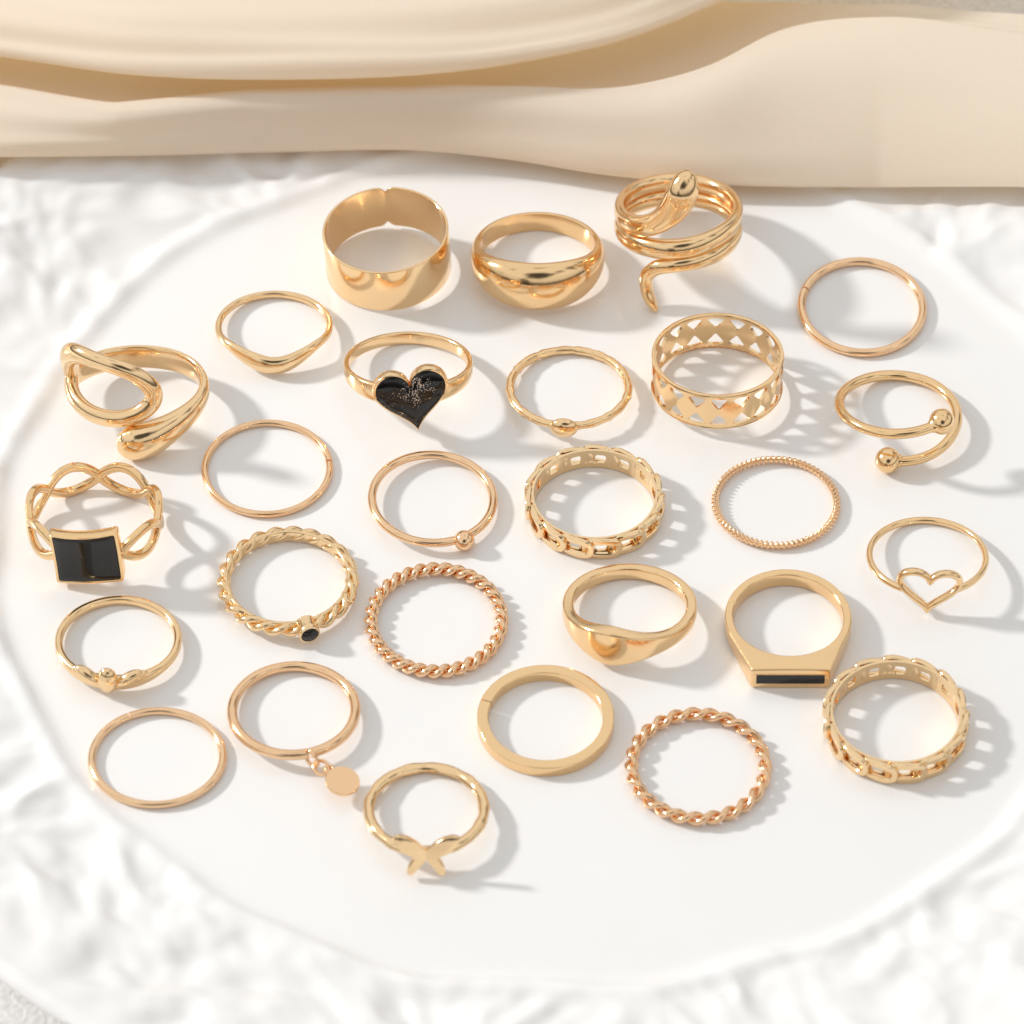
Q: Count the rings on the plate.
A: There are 27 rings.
